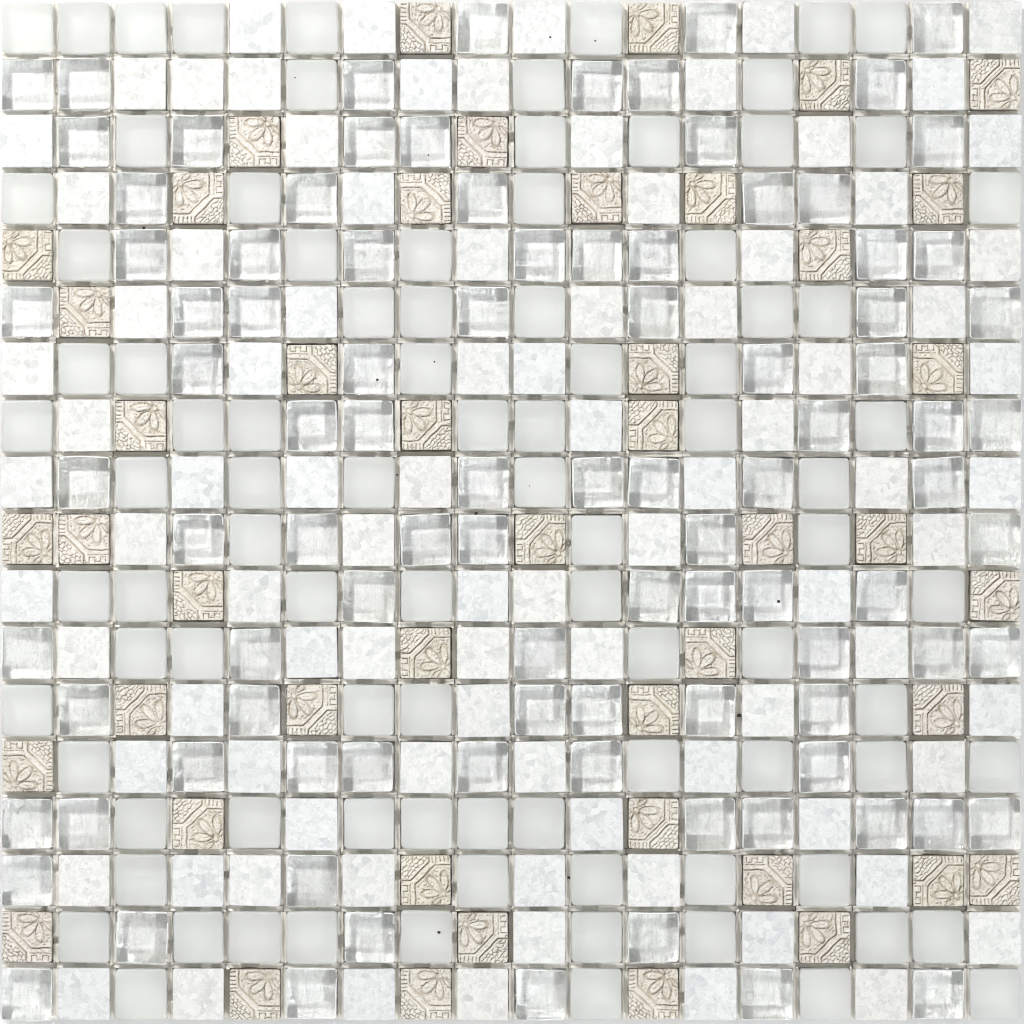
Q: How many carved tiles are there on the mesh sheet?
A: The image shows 46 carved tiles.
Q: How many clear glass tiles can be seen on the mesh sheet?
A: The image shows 96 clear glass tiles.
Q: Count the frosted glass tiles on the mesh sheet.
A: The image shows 92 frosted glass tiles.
